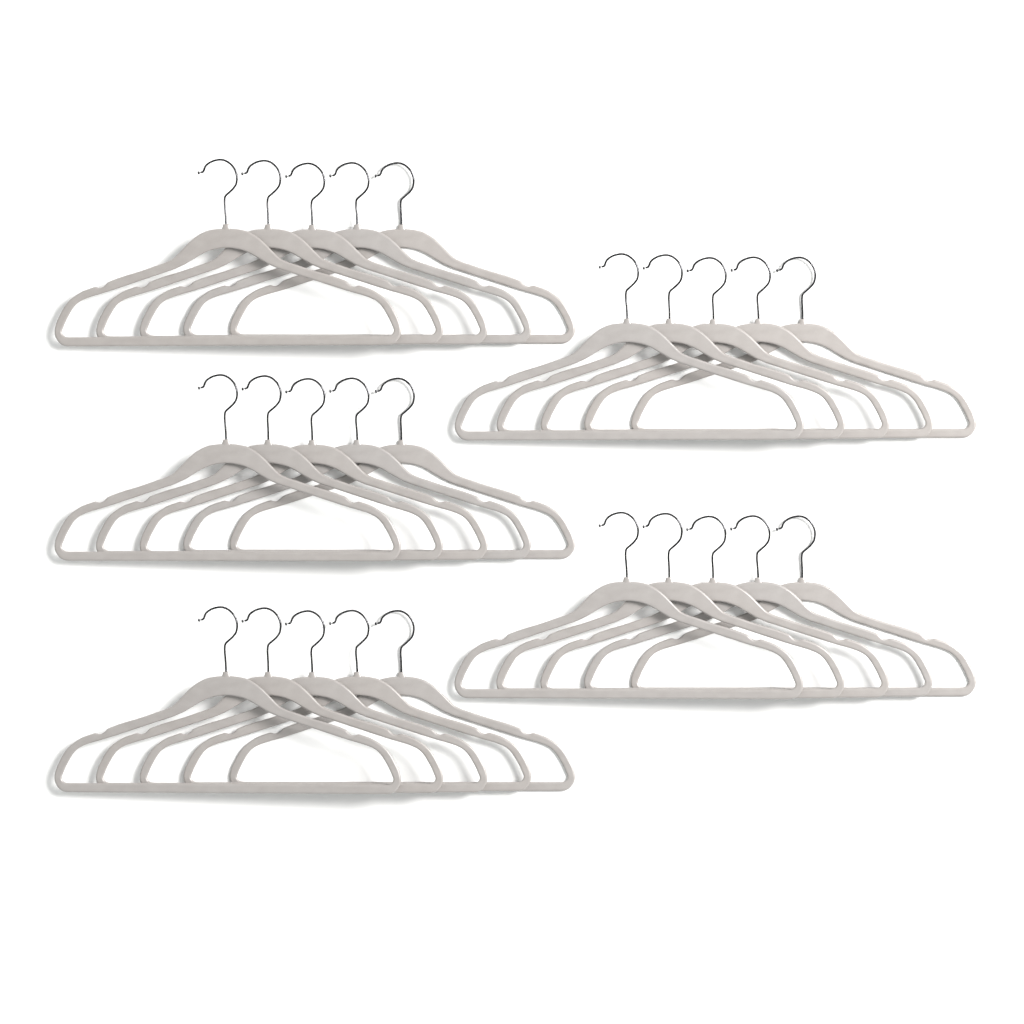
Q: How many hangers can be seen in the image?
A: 25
